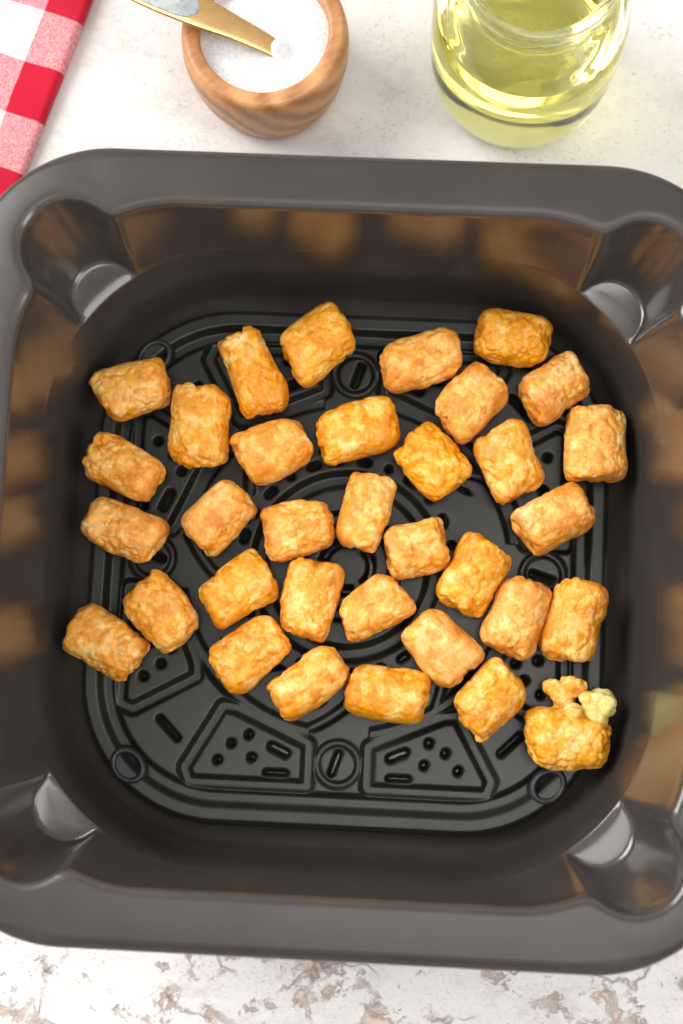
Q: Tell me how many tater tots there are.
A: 34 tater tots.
